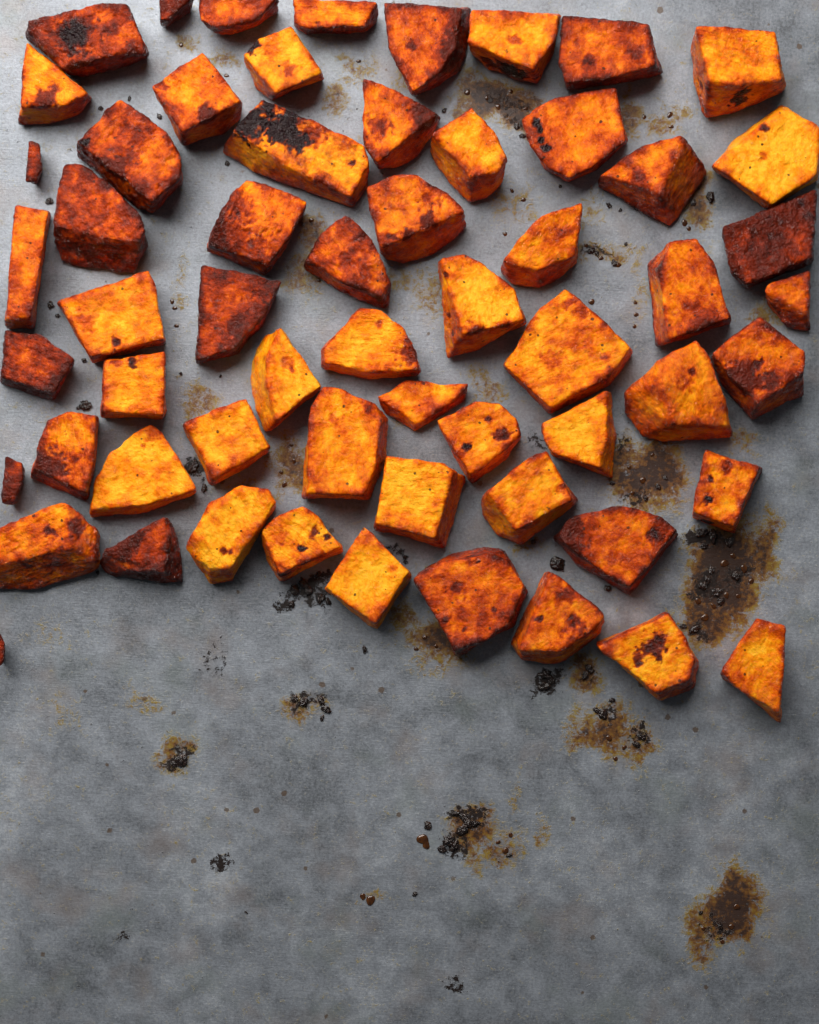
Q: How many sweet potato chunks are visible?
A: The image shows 60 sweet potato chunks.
